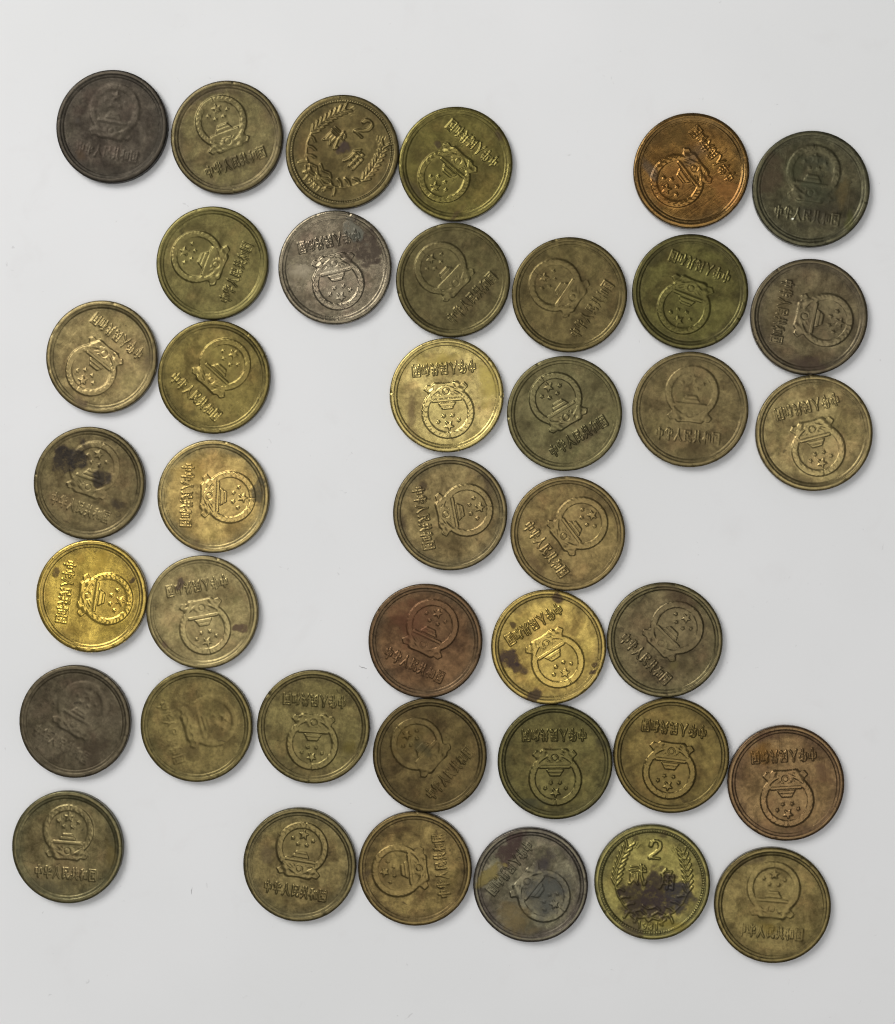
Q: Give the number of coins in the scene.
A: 40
